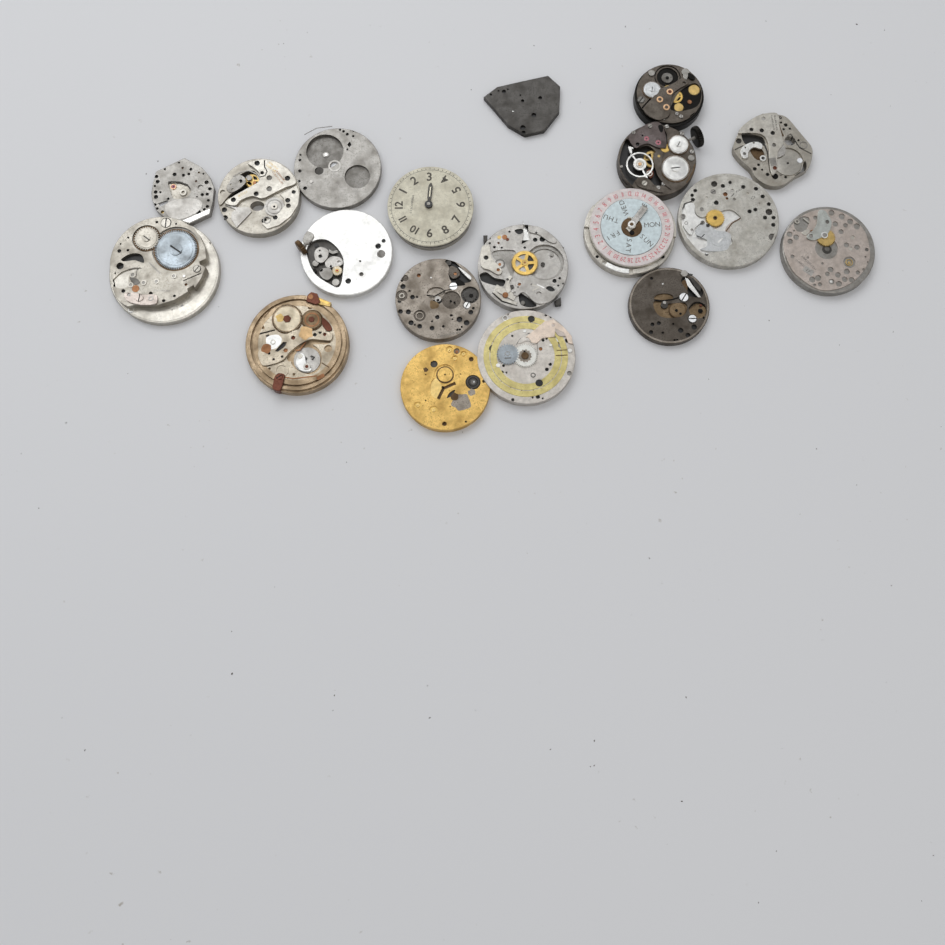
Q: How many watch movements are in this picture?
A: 19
